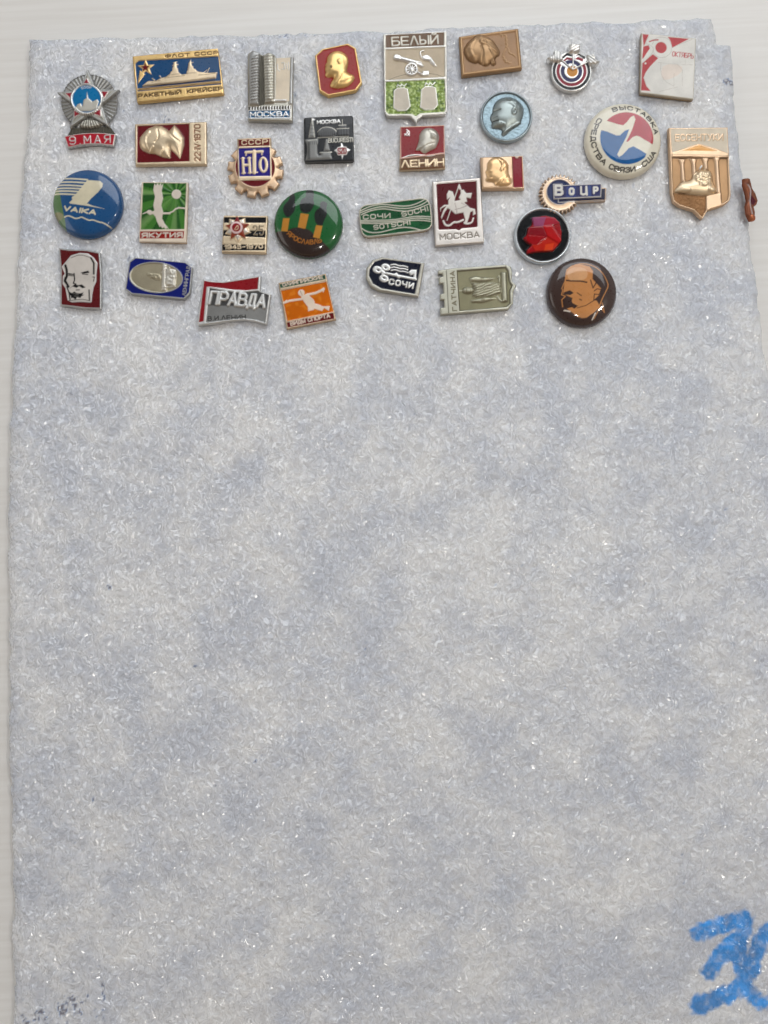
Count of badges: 32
